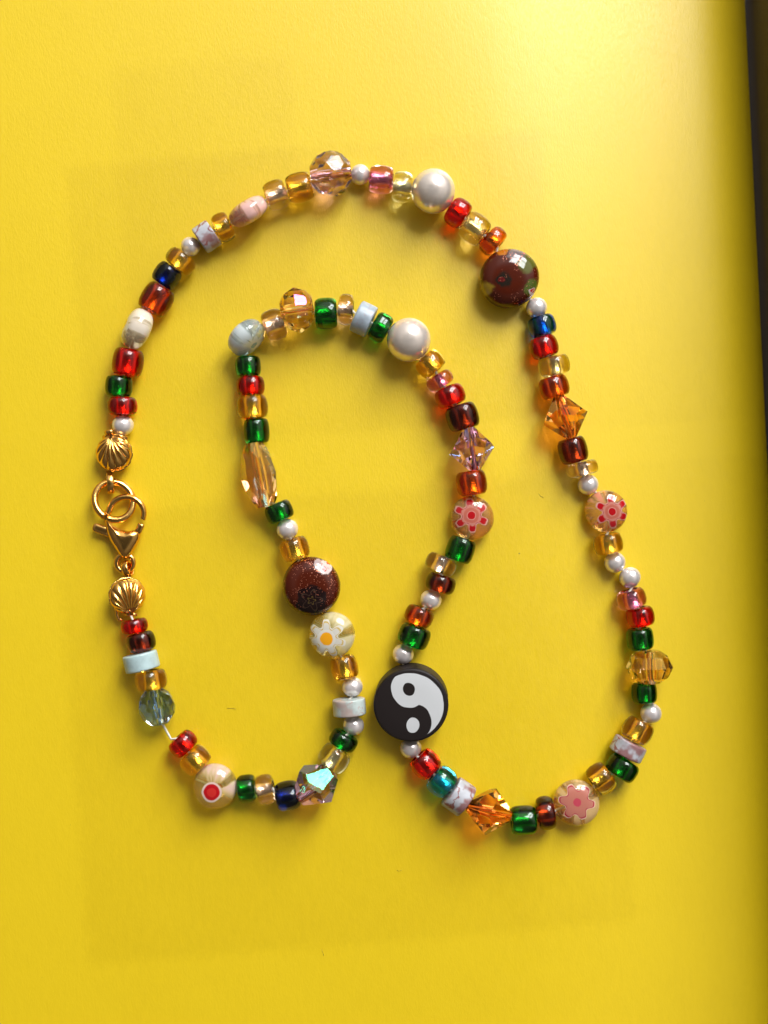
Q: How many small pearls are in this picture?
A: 14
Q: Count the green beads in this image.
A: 14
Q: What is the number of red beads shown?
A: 10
